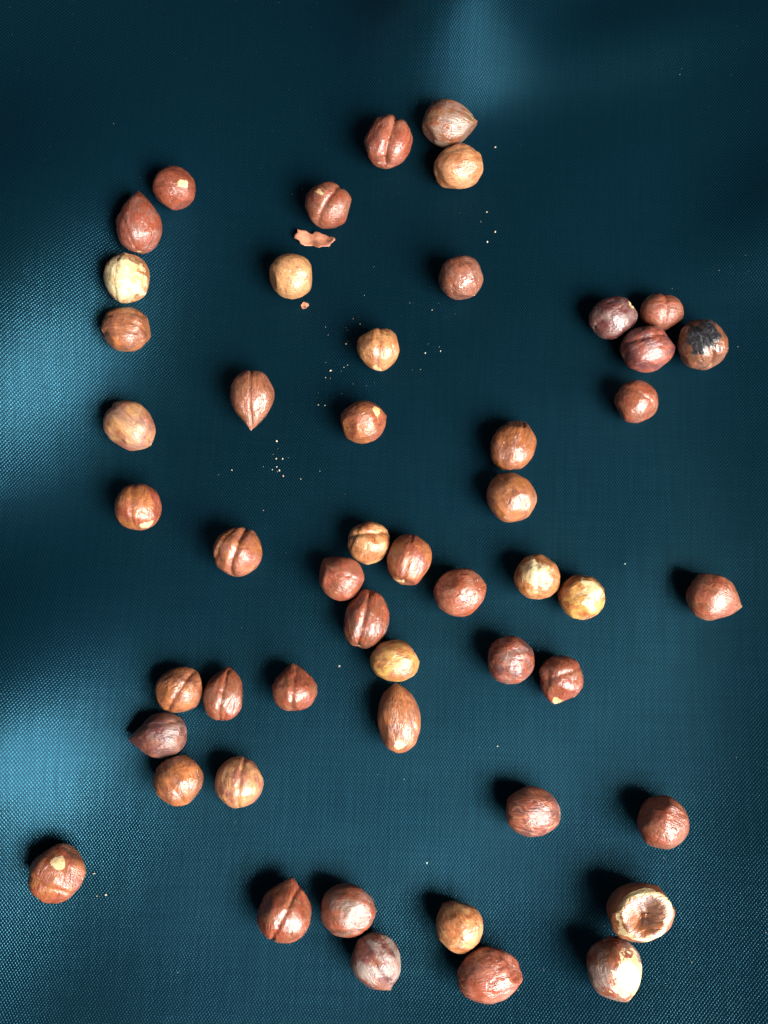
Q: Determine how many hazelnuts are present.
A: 51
